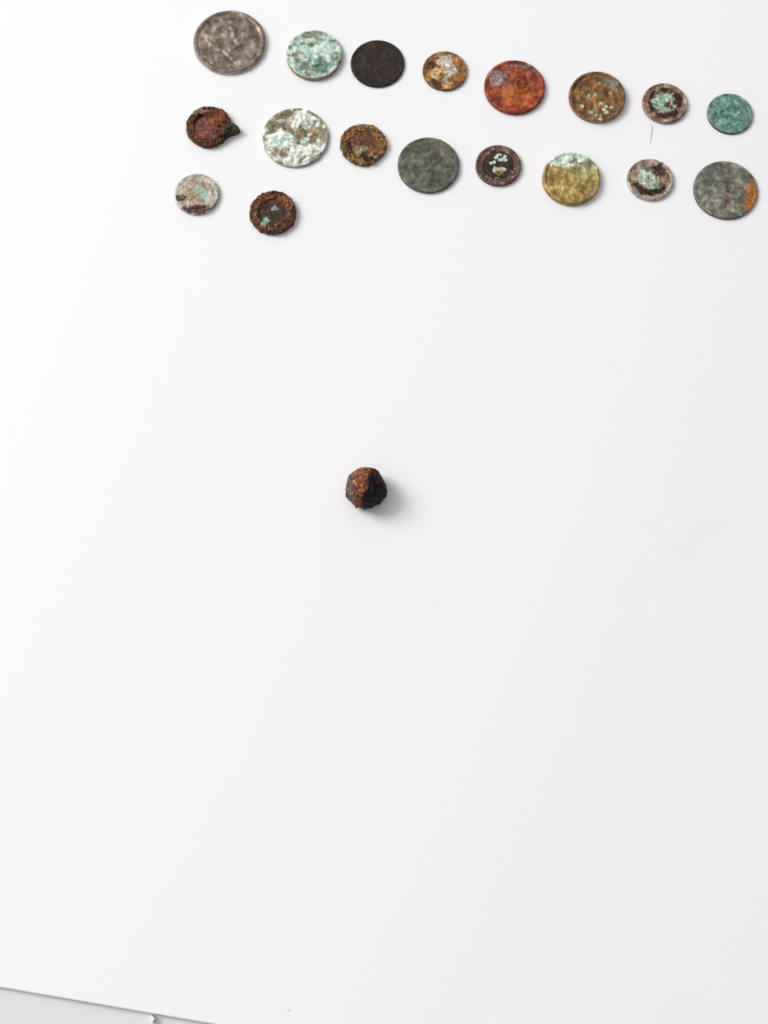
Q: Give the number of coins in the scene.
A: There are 18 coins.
